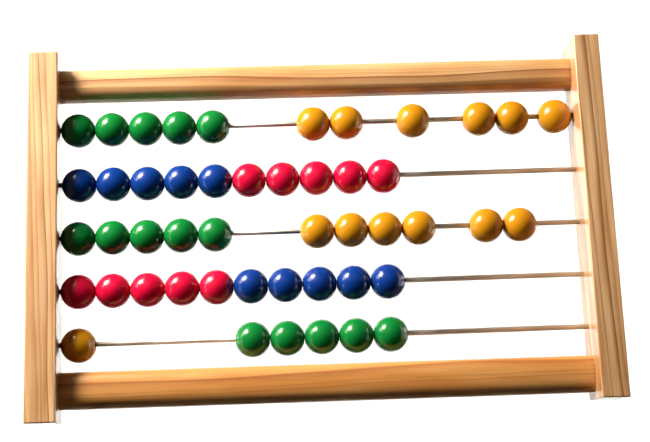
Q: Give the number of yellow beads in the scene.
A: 13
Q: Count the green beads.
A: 15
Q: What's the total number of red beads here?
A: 10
